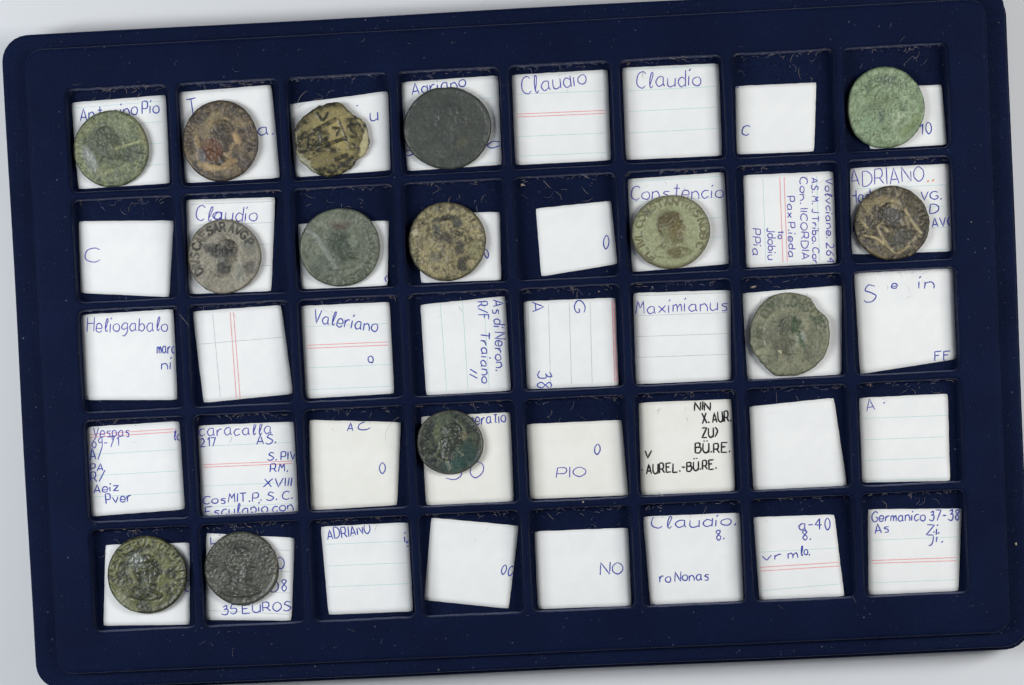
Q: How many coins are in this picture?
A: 14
